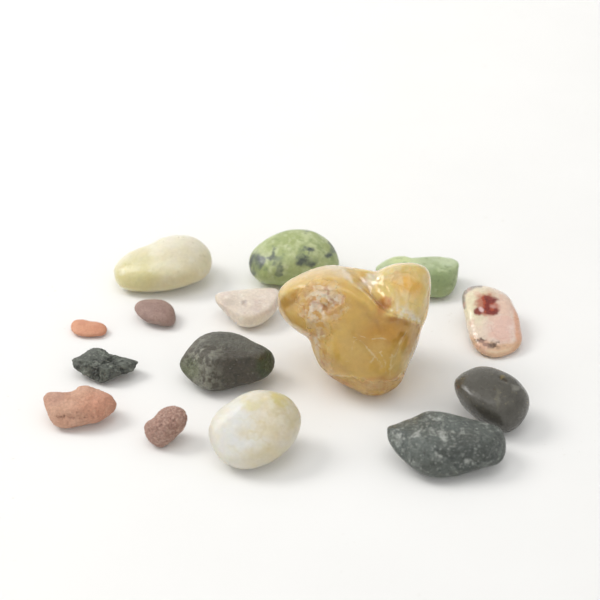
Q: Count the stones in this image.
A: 15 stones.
